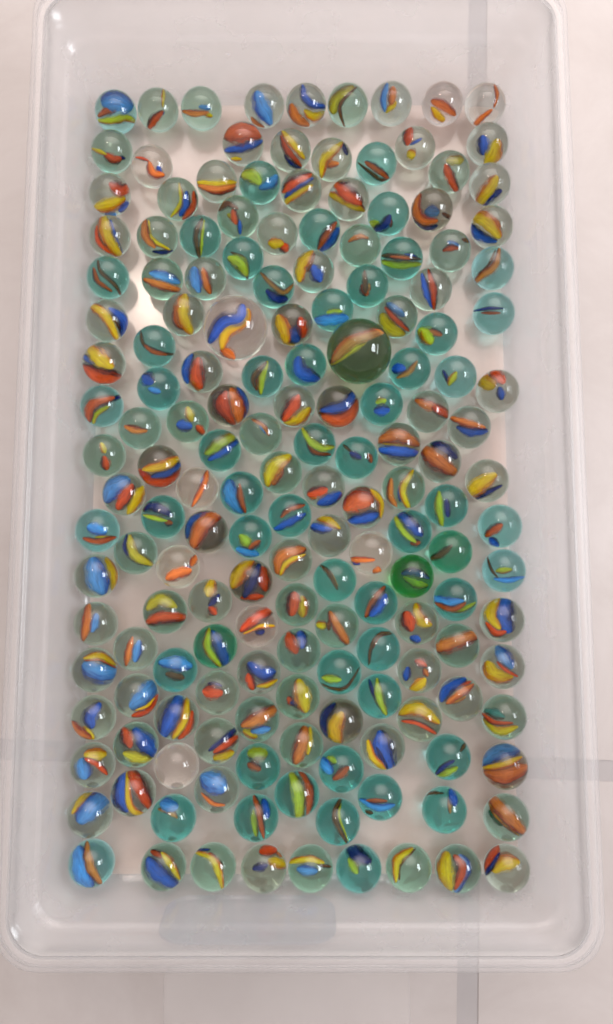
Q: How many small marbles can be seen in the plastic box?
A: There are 167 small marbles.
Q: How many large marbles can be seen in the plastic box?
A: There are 2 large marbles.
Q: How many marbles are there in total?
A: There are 169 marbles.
